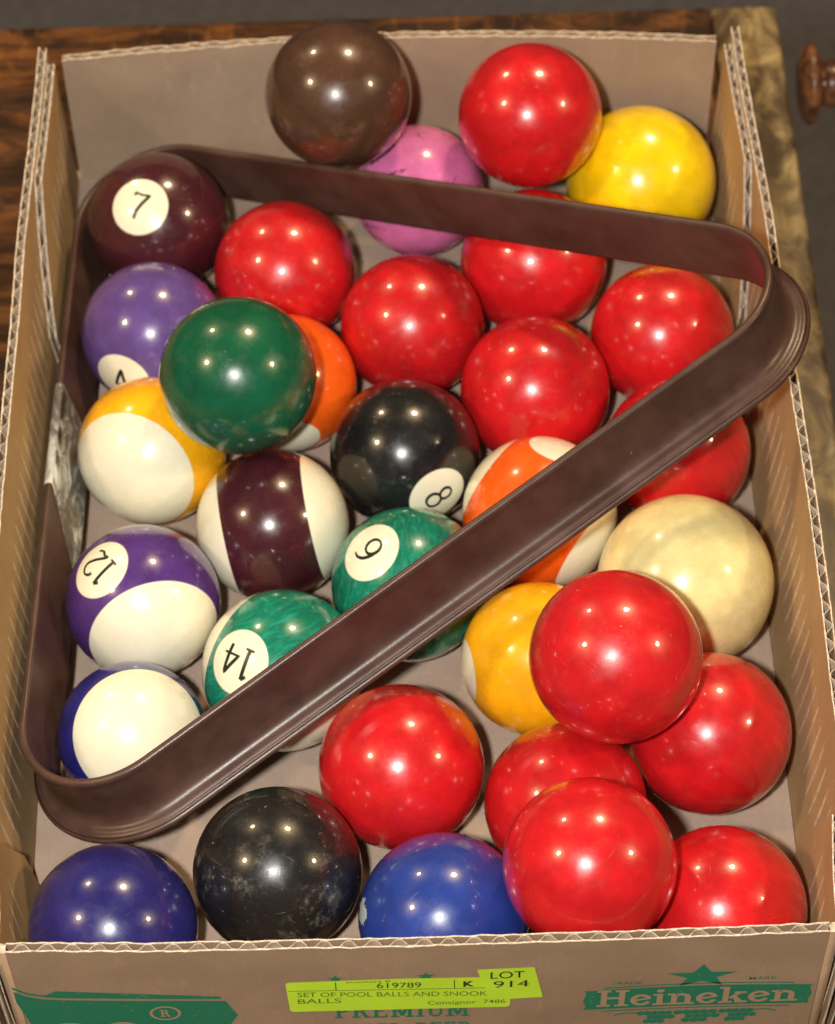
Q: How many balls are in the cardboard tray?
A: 33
